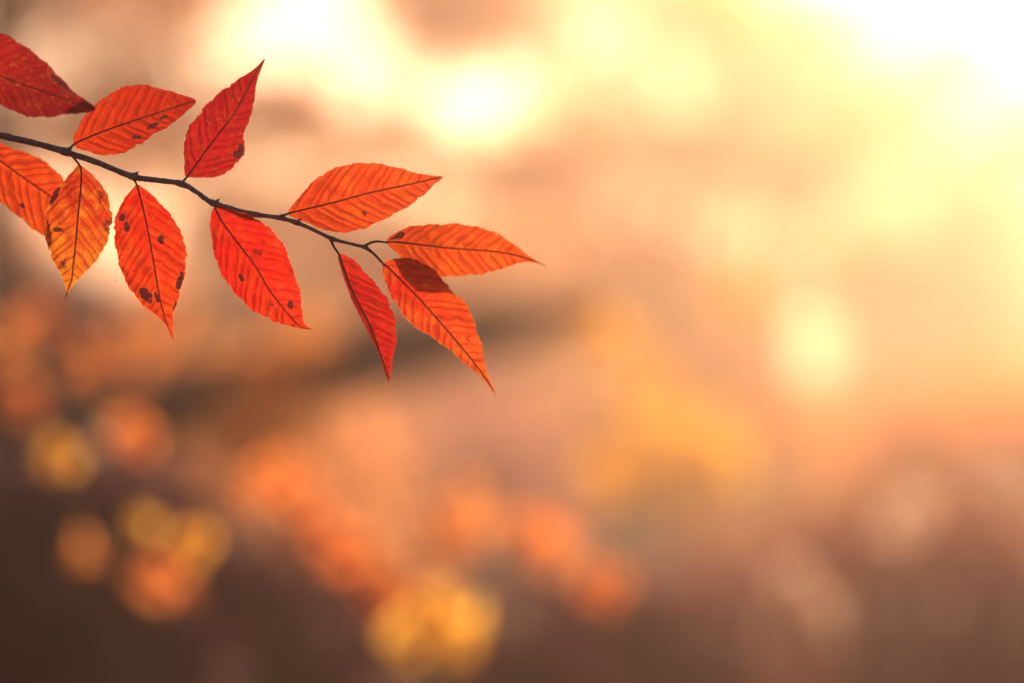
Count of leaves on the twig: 11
